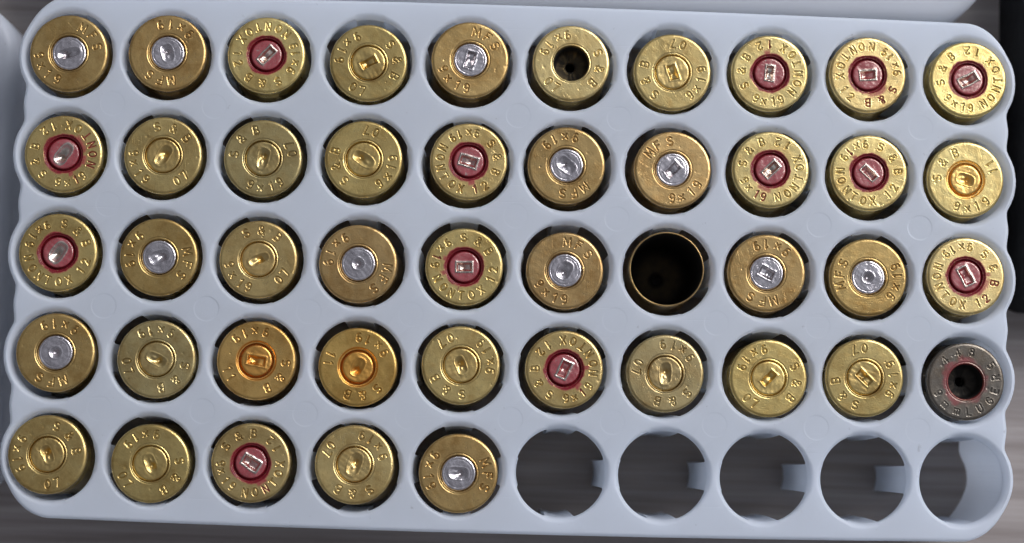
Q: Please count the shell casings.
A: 45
